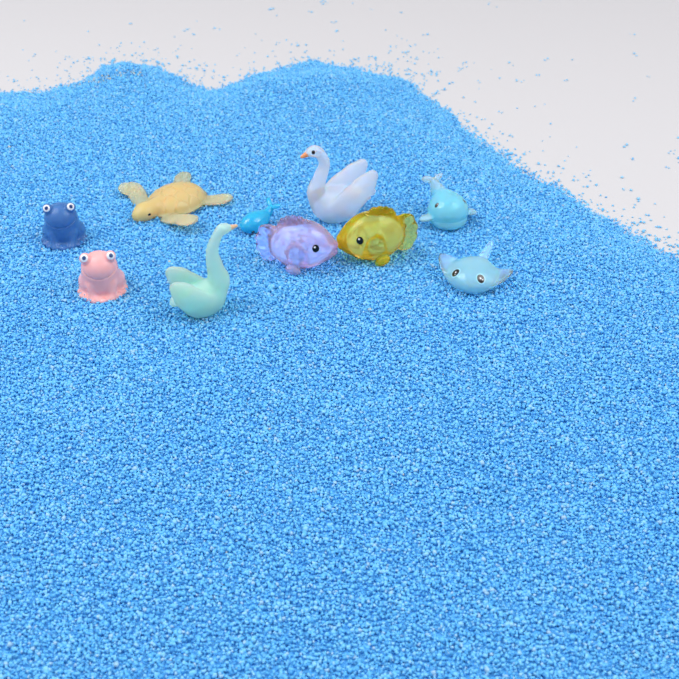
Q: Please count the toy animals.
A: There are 10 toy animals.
